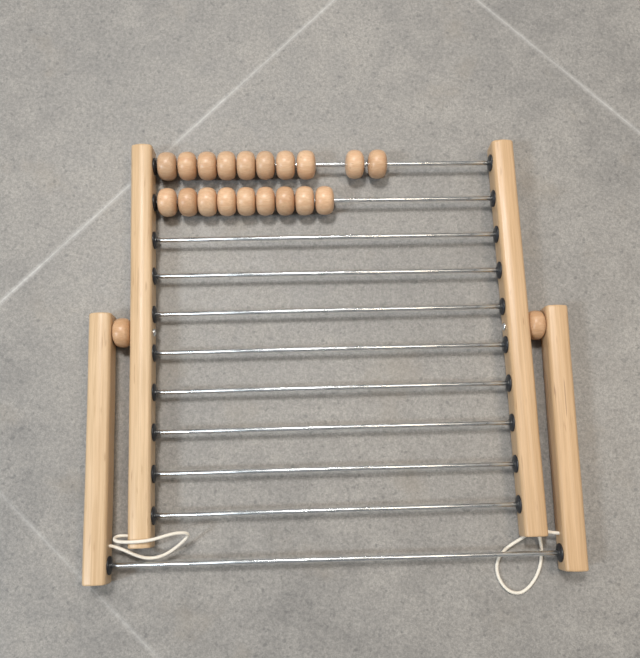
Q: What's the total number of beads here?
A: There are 19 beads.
